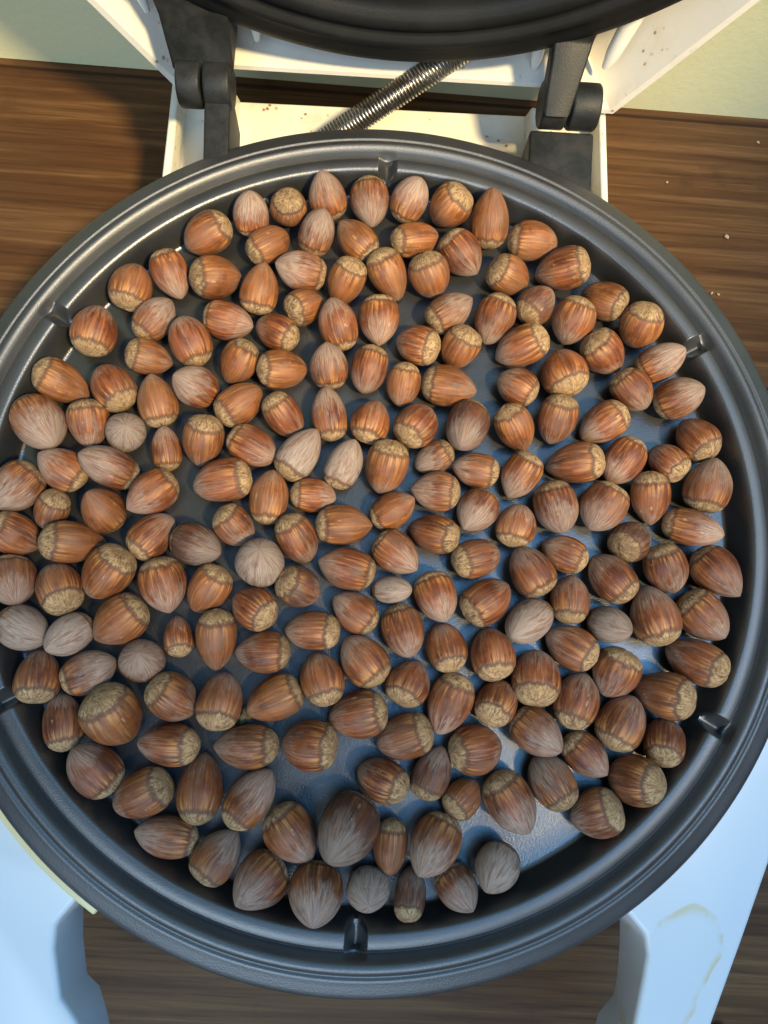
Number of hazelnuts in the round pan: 197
